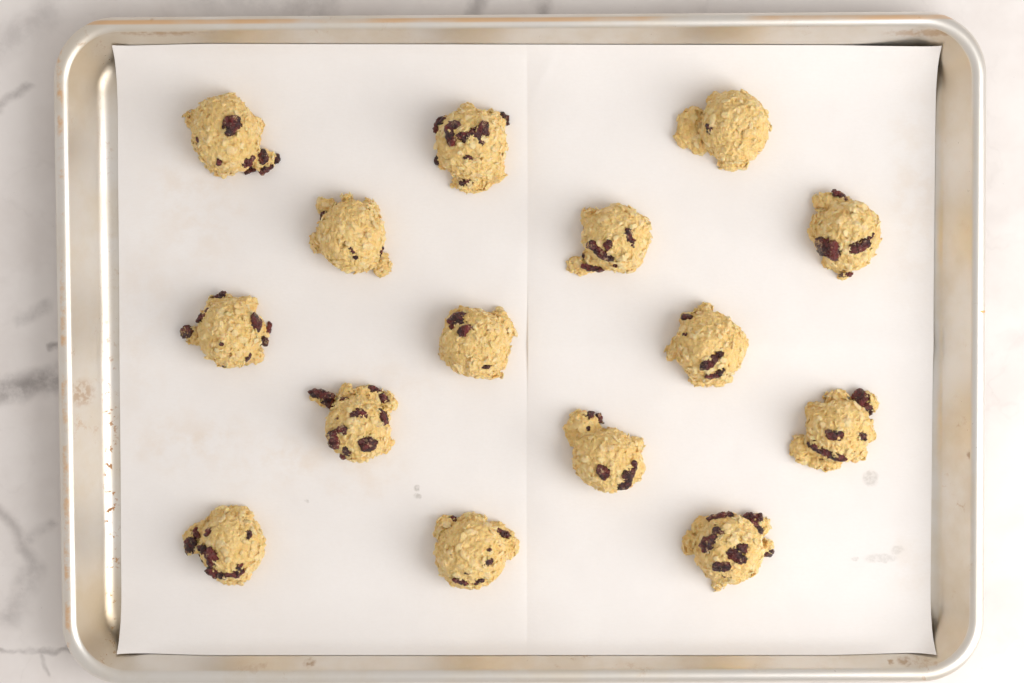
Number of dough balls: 15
